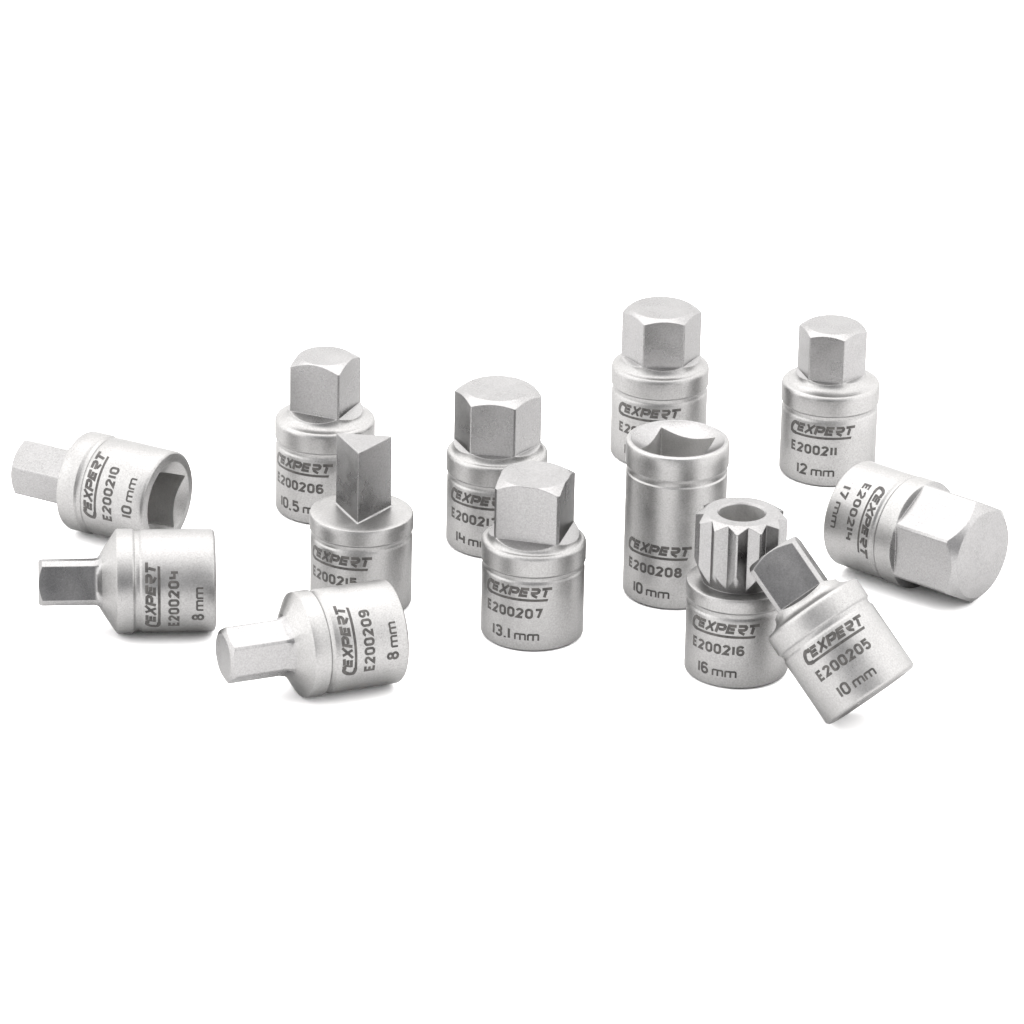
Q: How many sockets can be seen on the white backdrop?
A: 13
